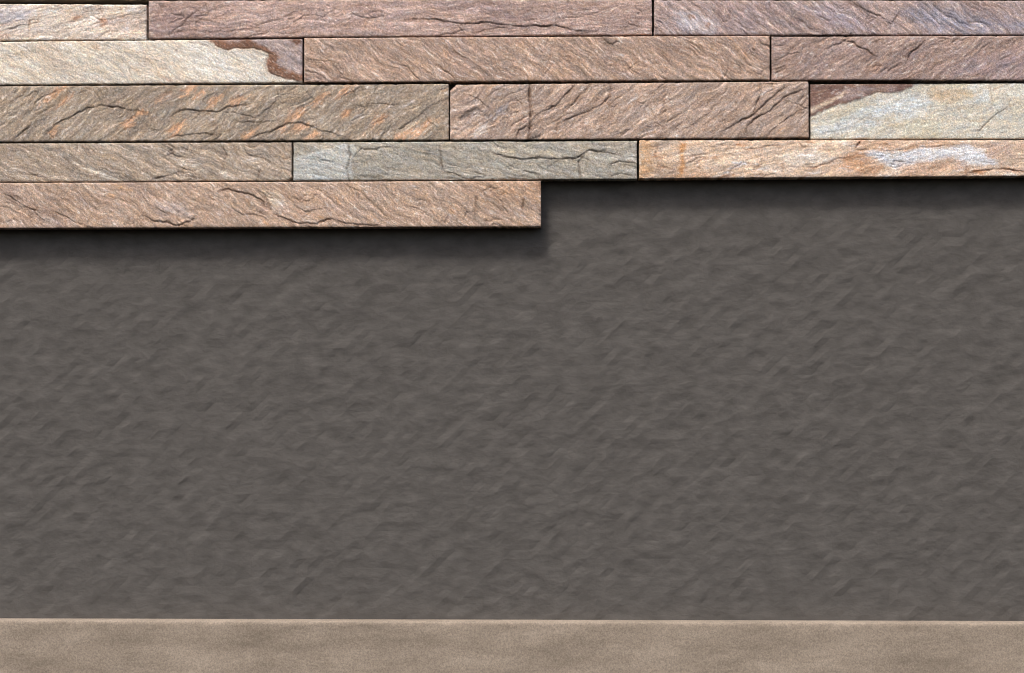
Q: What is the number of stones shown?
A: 13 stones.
